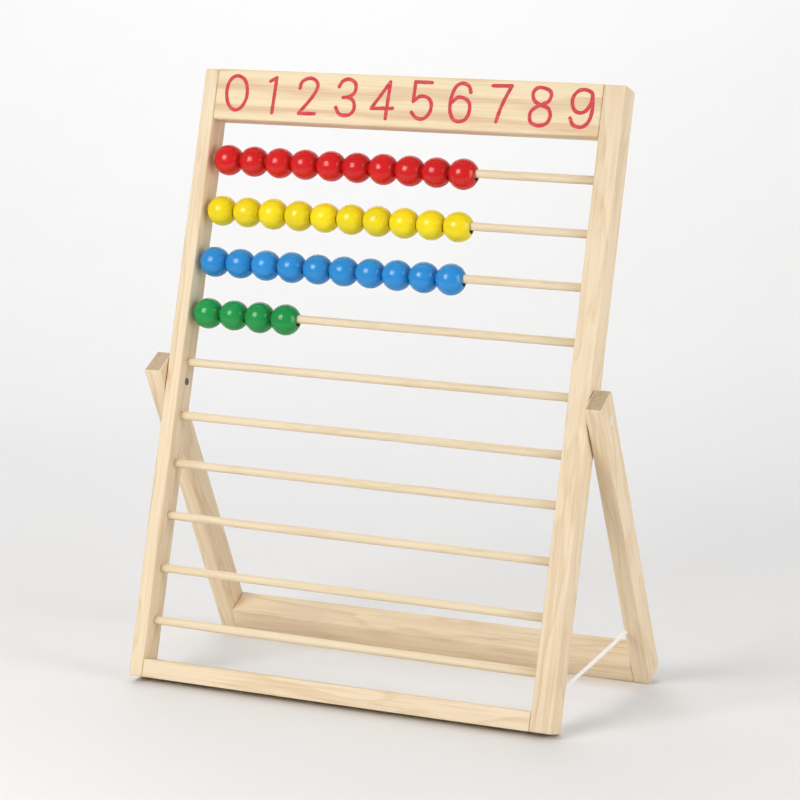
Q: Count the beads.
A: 34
